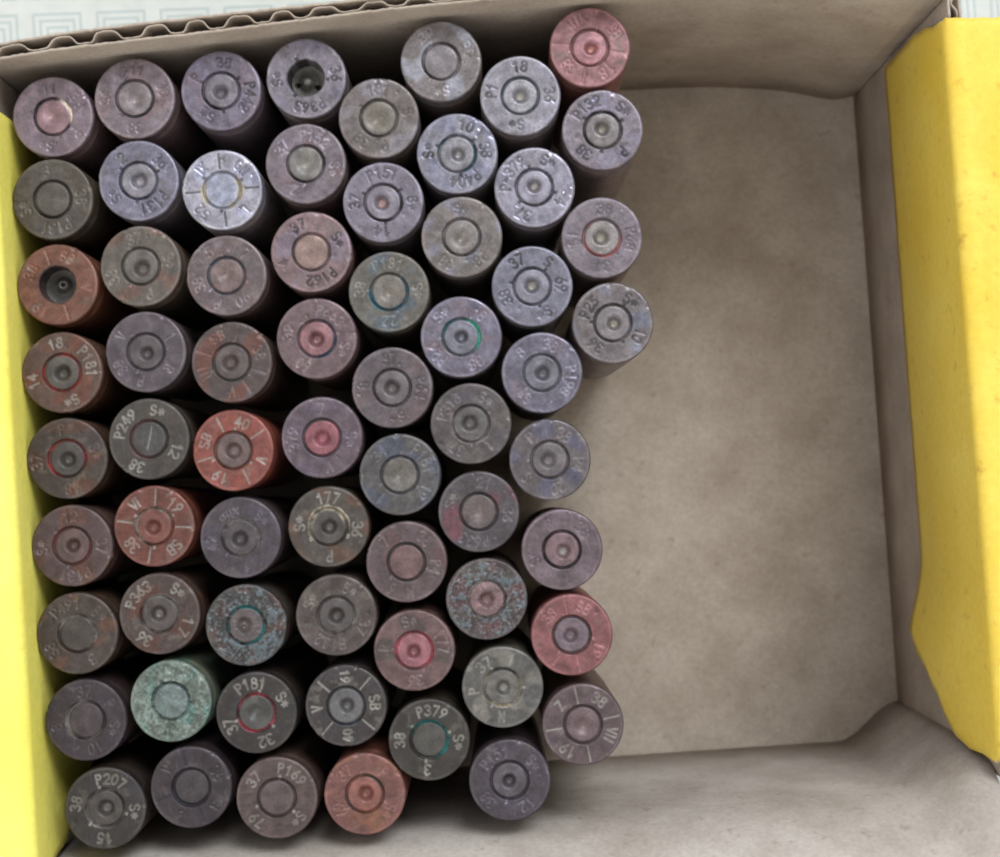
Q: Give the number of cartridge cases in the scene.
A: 65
